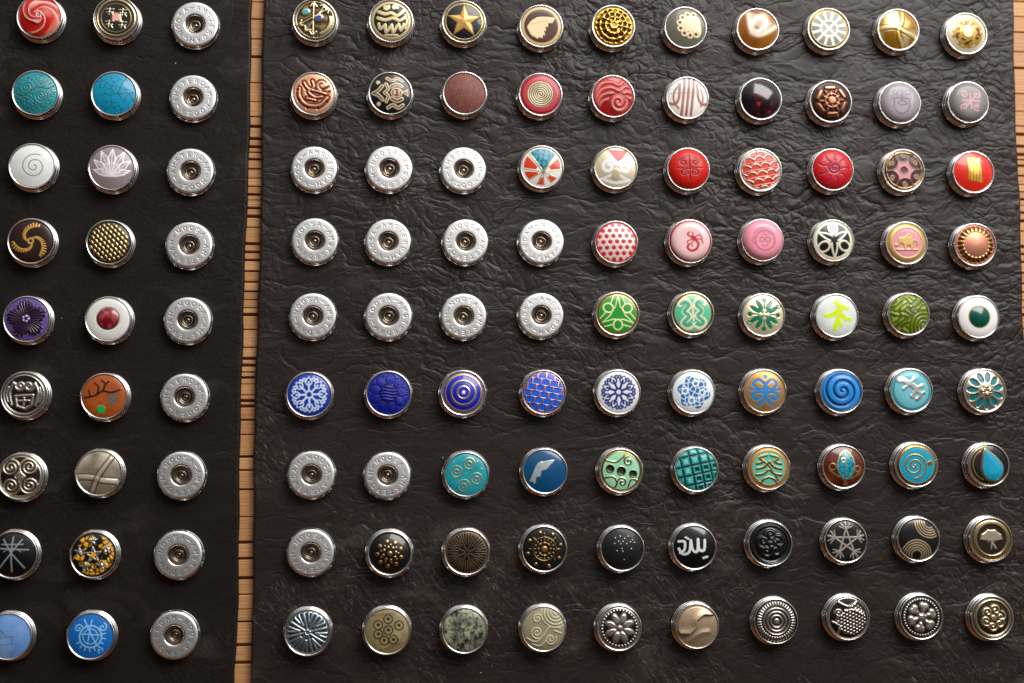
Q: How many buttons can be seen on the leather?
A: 117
